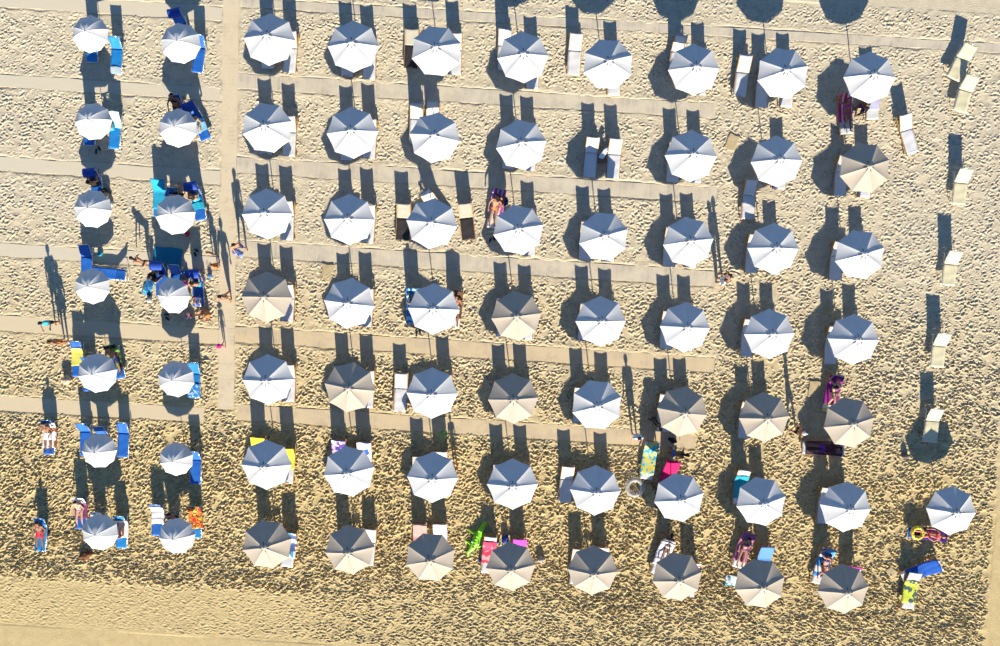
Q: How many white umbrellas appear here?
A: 54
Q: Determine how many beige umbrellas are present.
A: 16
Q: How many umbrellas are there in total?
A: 70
